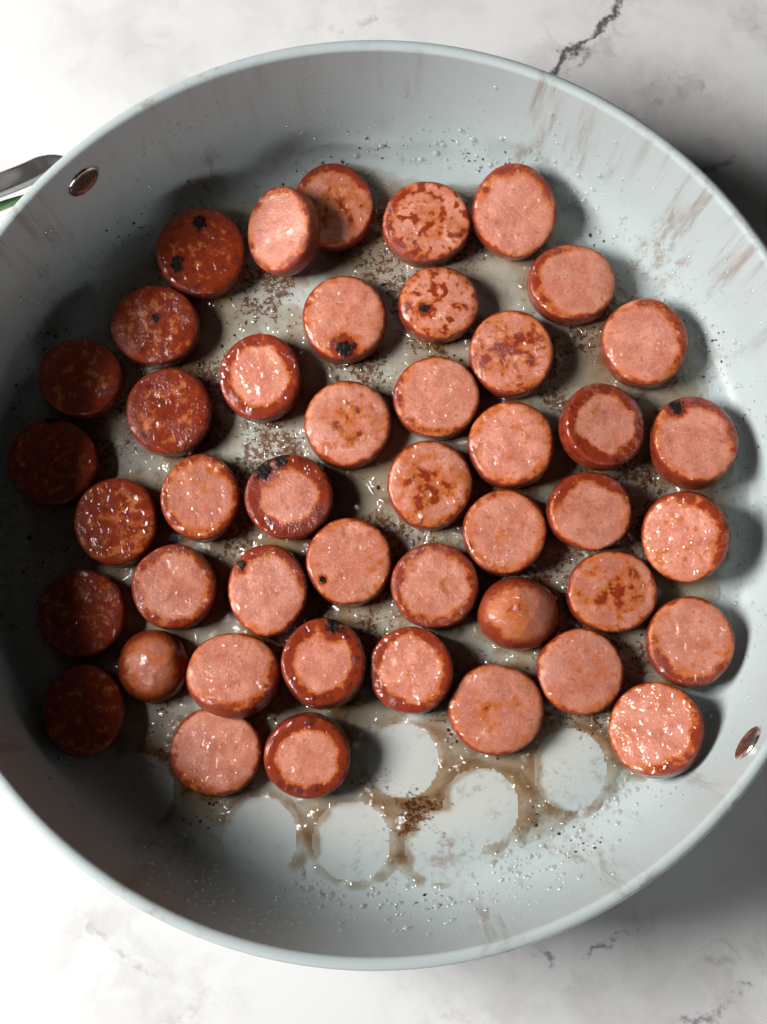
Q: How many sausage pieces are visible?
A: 45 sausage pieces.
